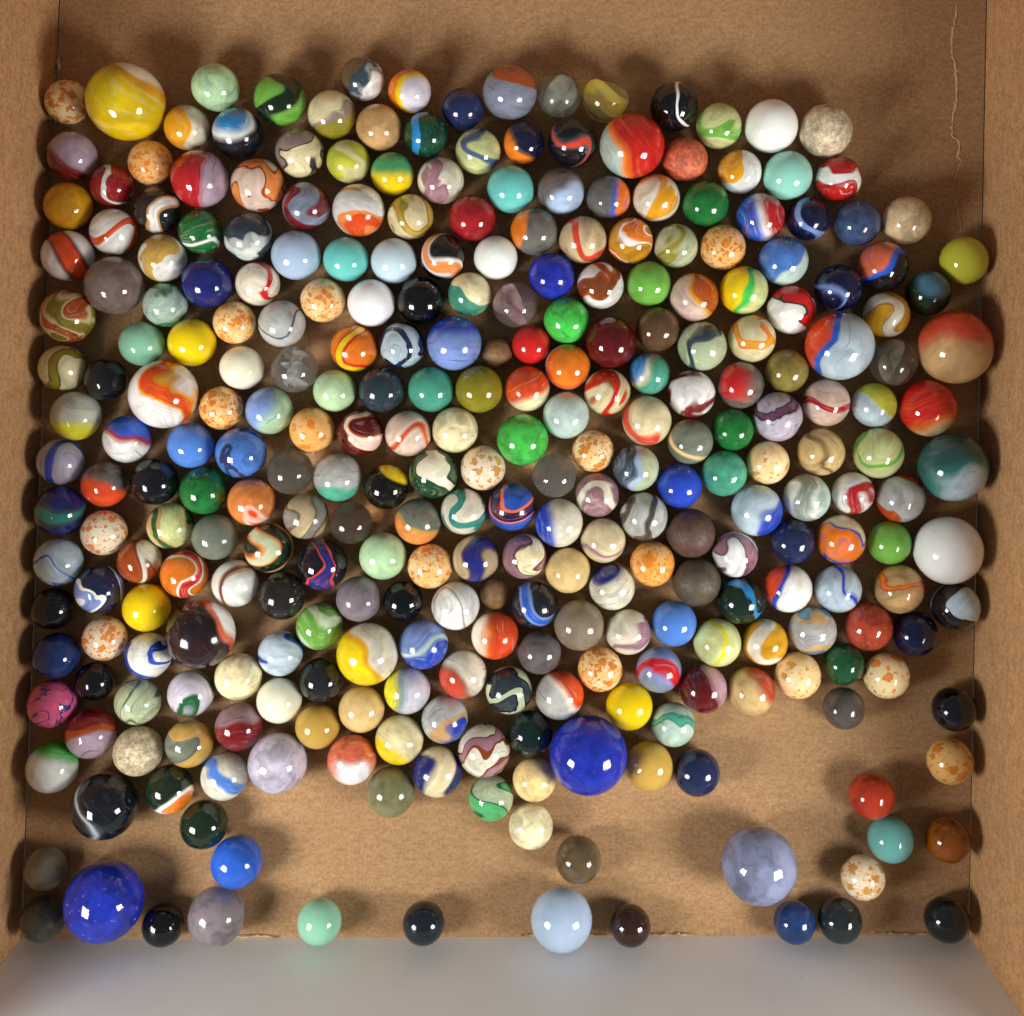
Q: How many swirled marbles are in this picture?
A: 163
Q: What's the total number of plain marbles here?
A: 105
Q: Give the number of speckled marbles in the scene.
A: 19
